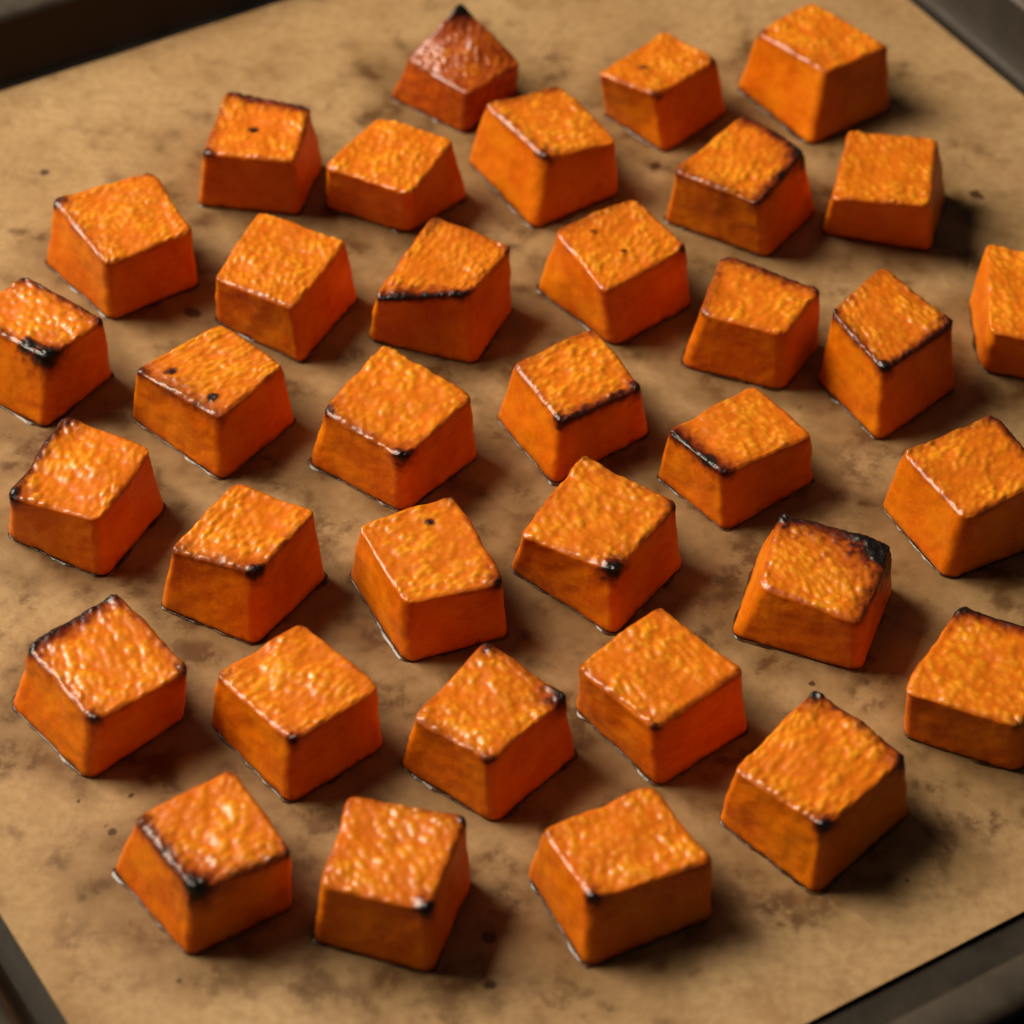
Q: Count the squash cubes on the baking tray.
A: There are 35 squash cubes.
